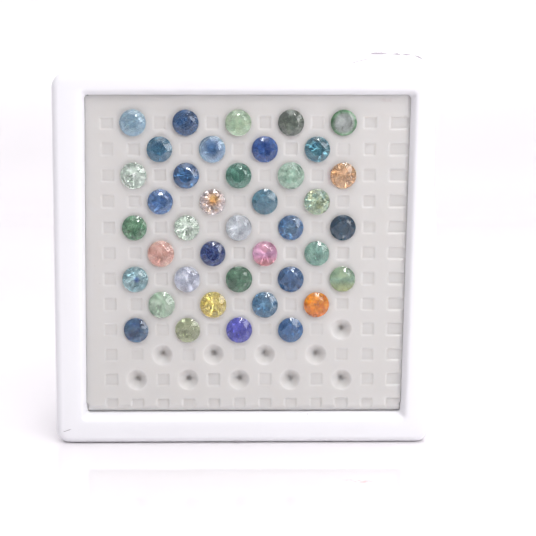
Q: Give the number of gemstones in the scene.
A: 40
